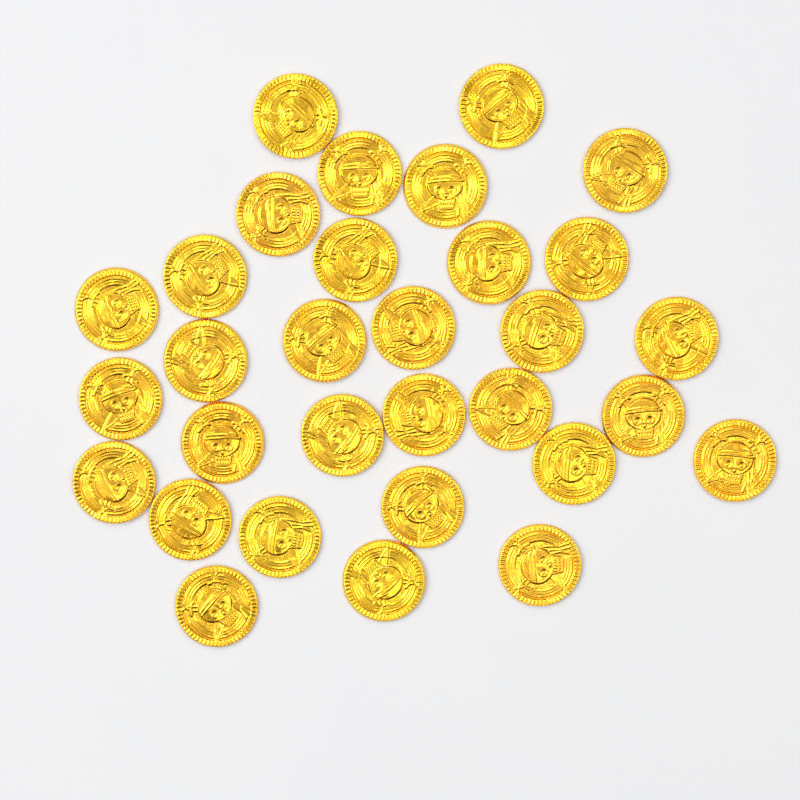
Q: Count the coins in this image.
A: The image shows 31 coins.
